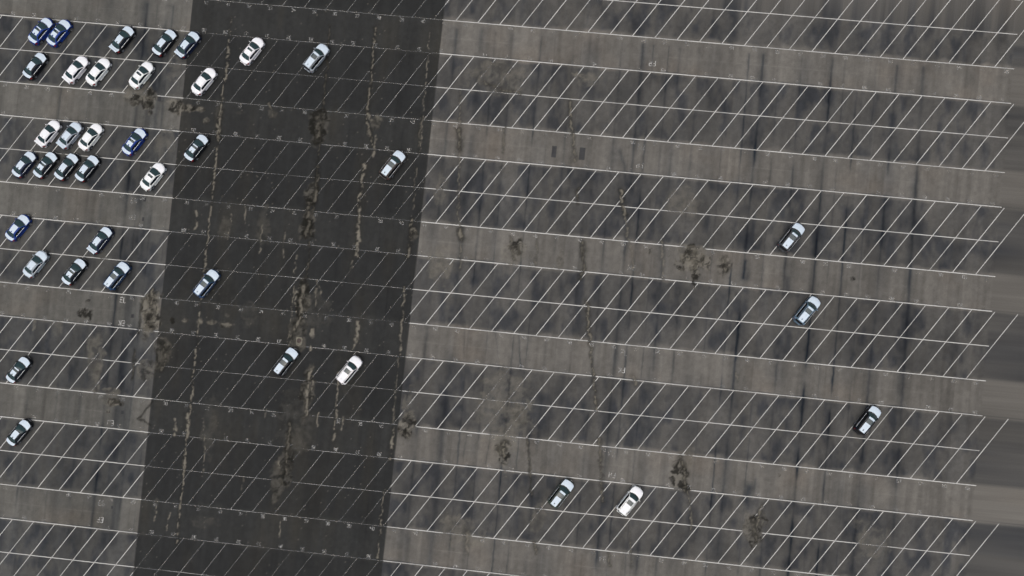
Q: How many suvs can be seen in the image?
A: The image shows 11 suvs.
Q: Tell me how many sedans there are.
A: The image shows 27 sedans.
